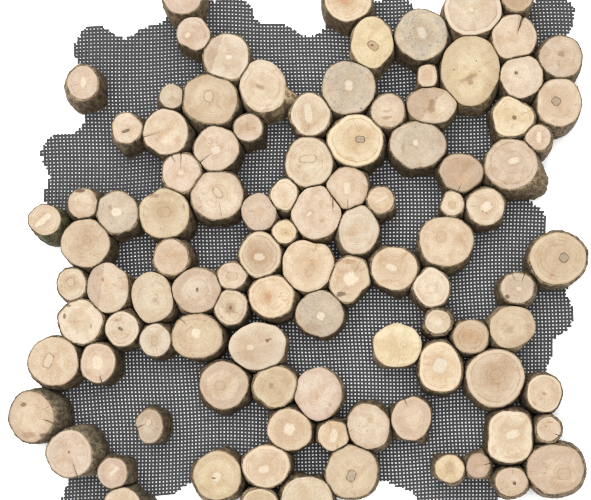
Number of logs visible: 103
